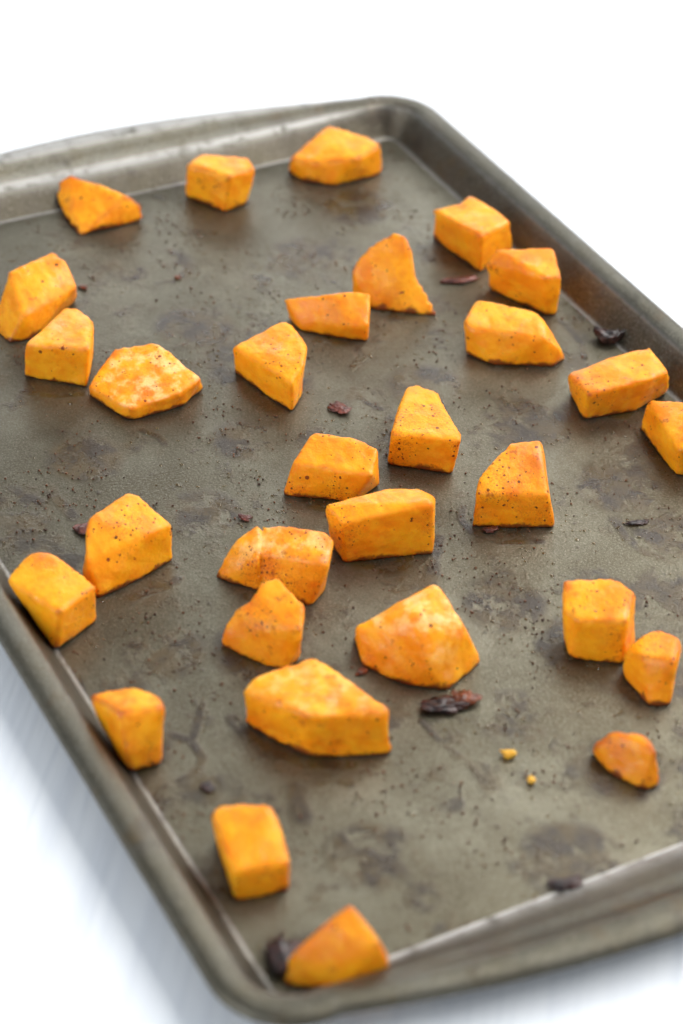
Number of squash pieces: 30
